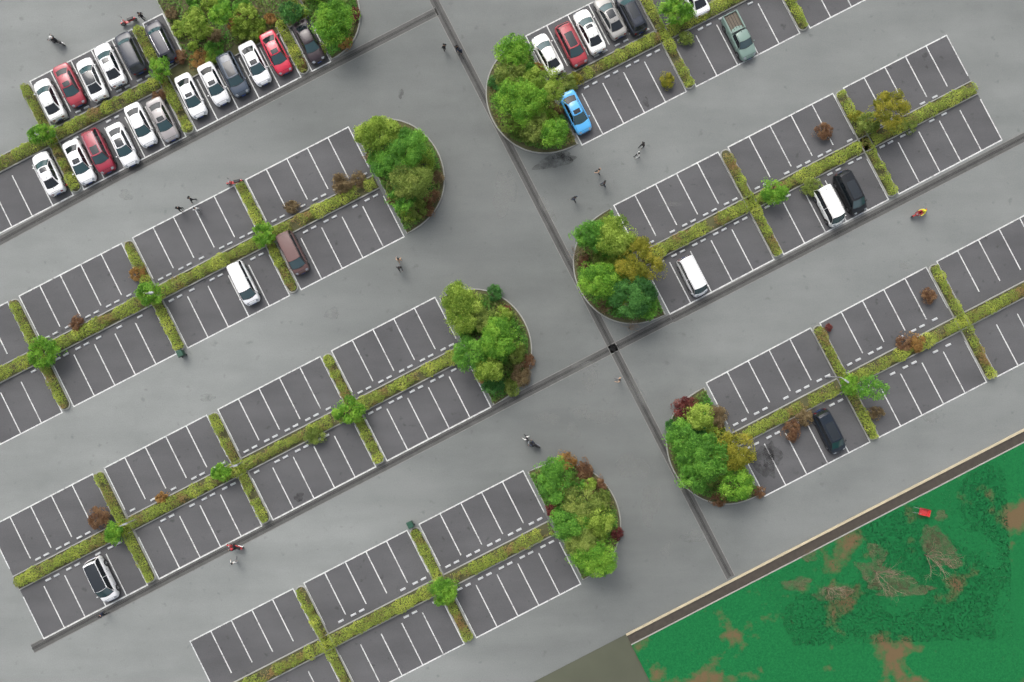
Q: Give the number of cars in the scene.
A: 25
